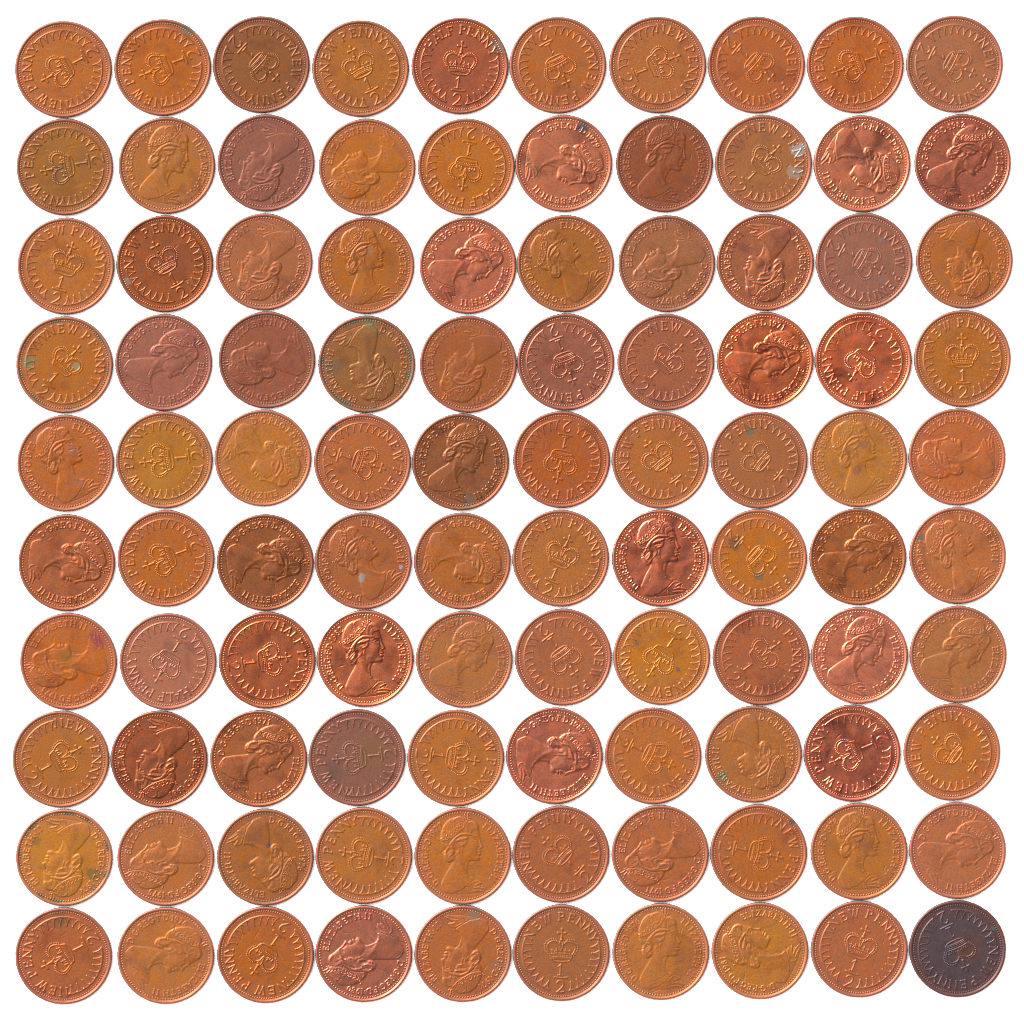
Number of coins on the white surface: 100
